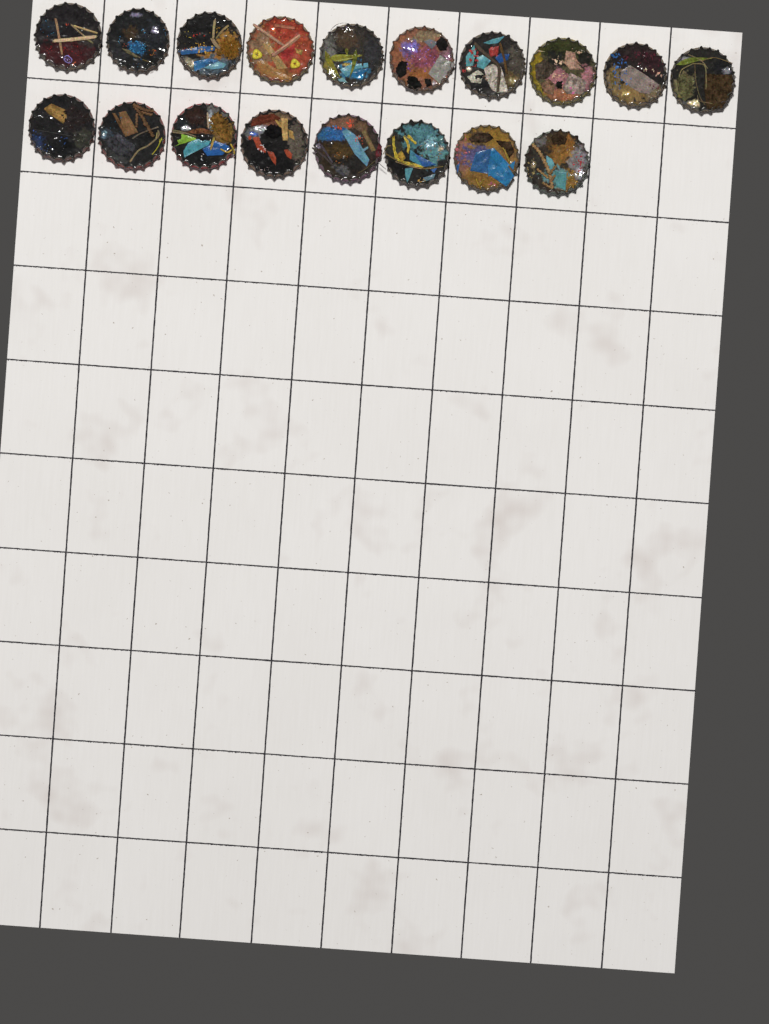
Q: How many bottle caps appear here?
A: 18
